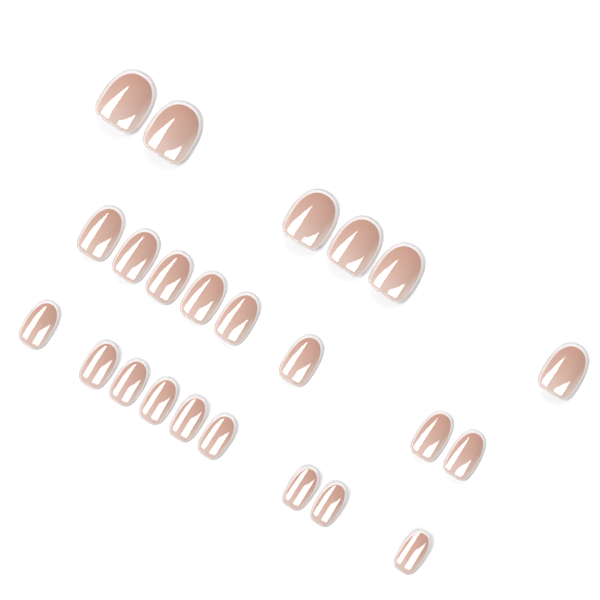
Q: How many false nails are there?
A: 23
